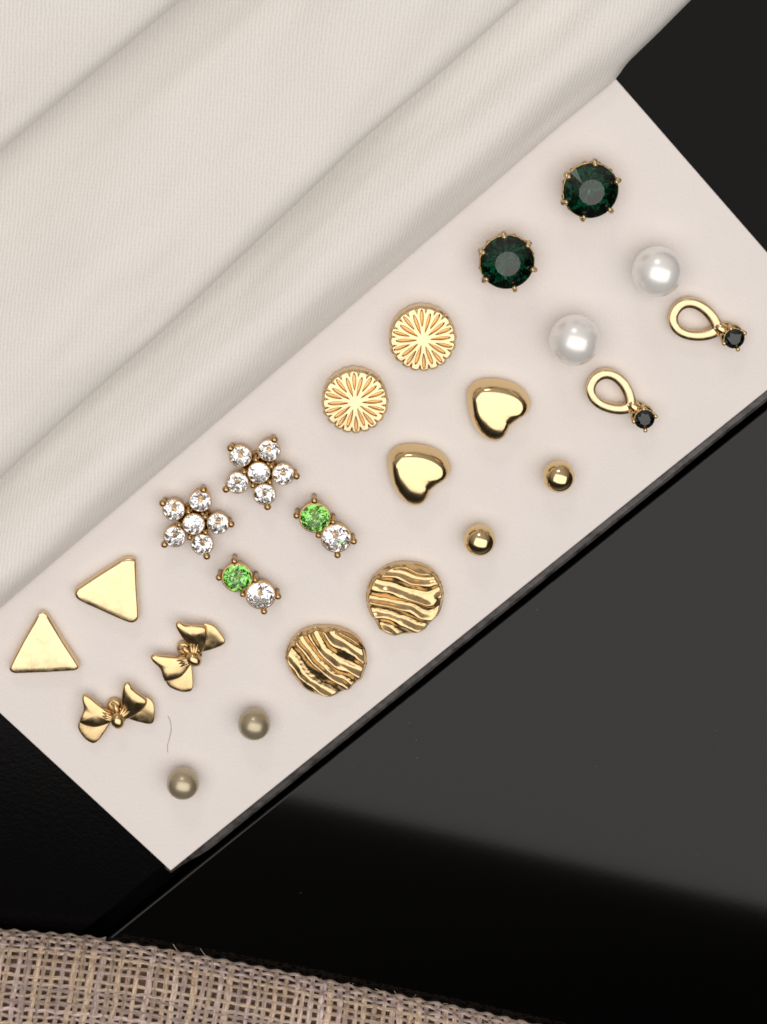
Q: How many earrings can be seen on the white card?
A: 24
